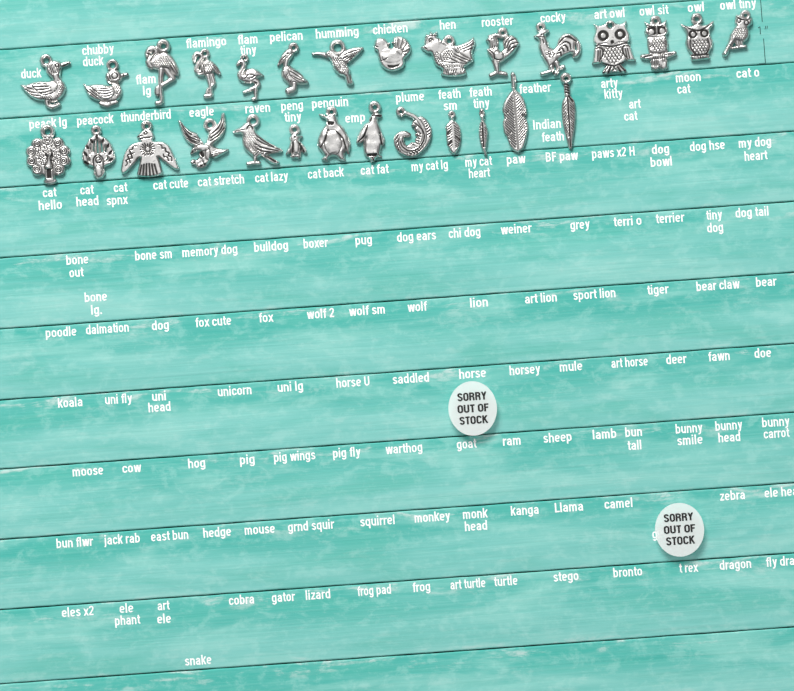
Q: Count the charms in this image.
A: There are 28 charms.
